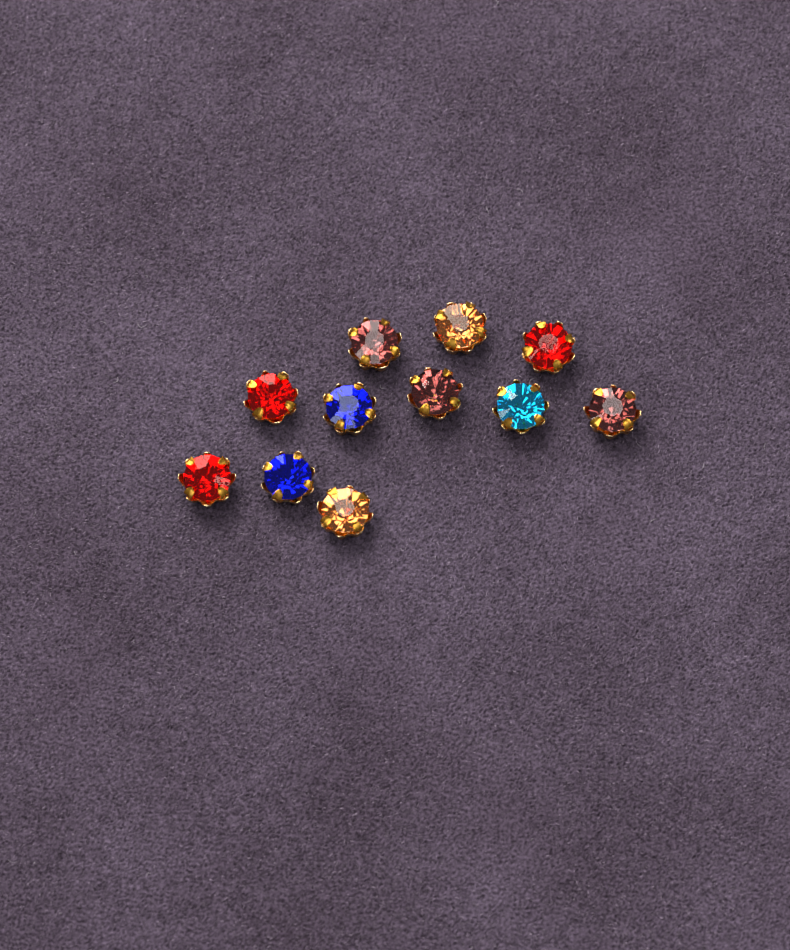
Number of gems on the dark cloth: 11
